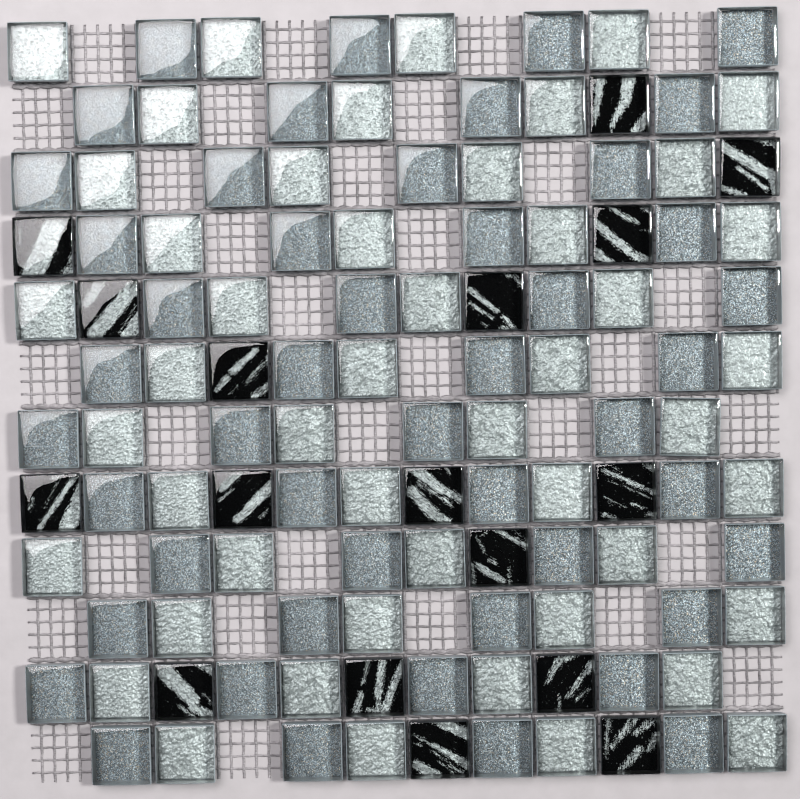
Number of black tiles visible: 17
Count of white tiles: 48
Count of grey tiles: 48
